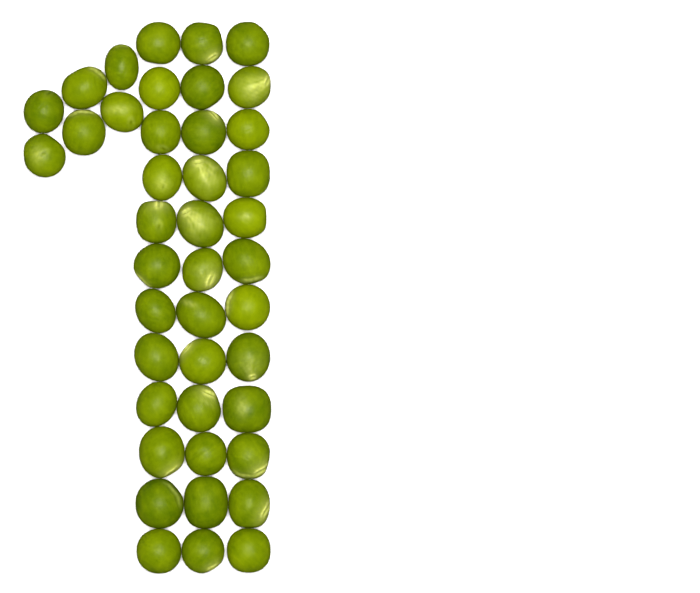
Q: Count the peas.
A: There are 42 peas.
